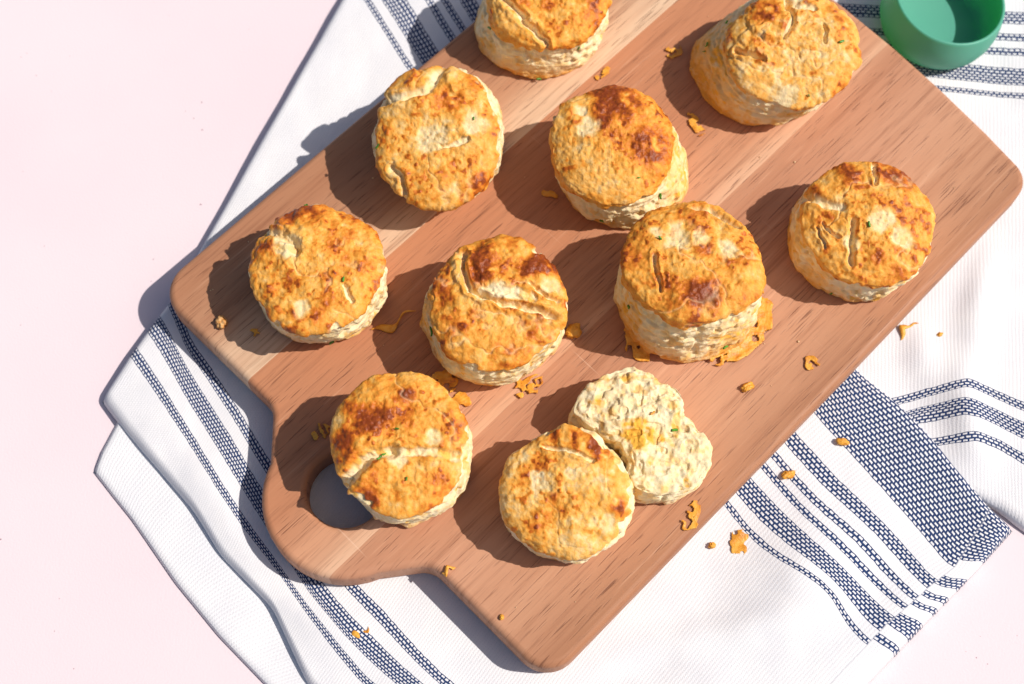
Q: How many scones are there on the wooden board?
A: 11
